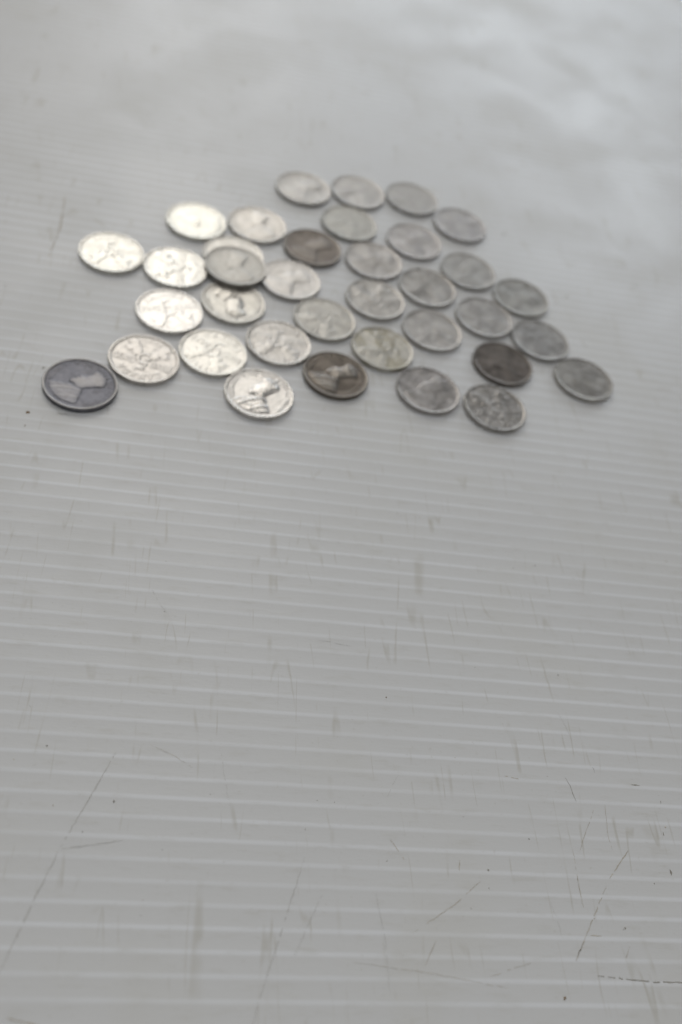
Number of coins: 36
